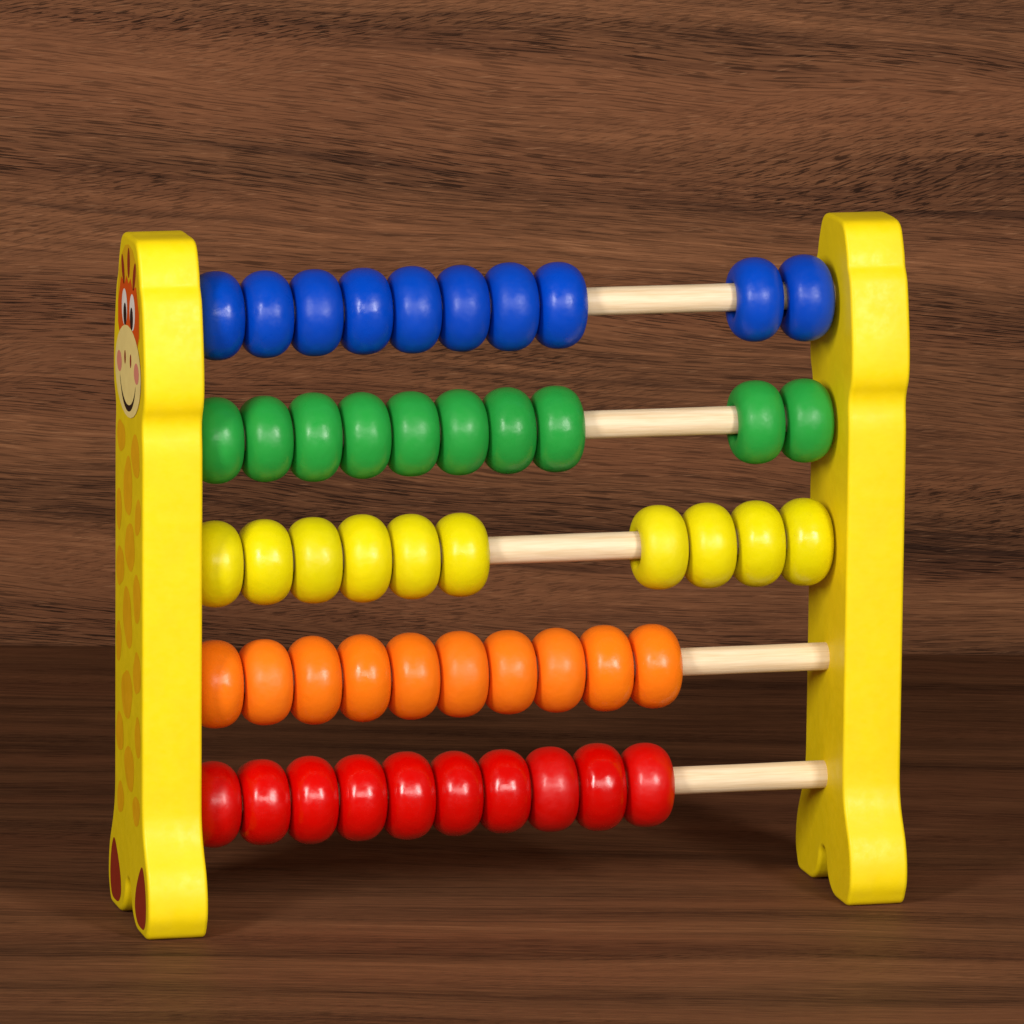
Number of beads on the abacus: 50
